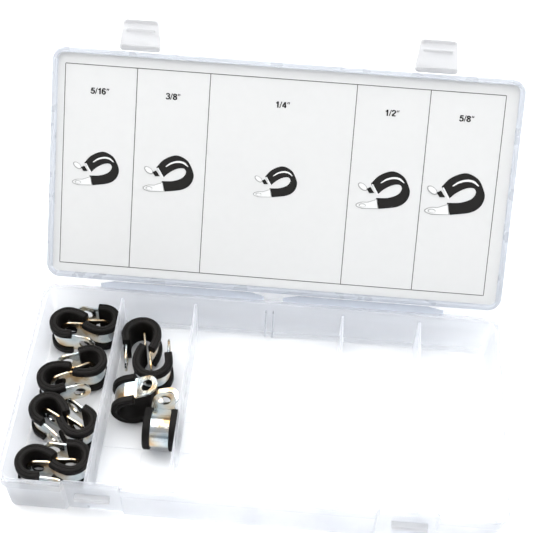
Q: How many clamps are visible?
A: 12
